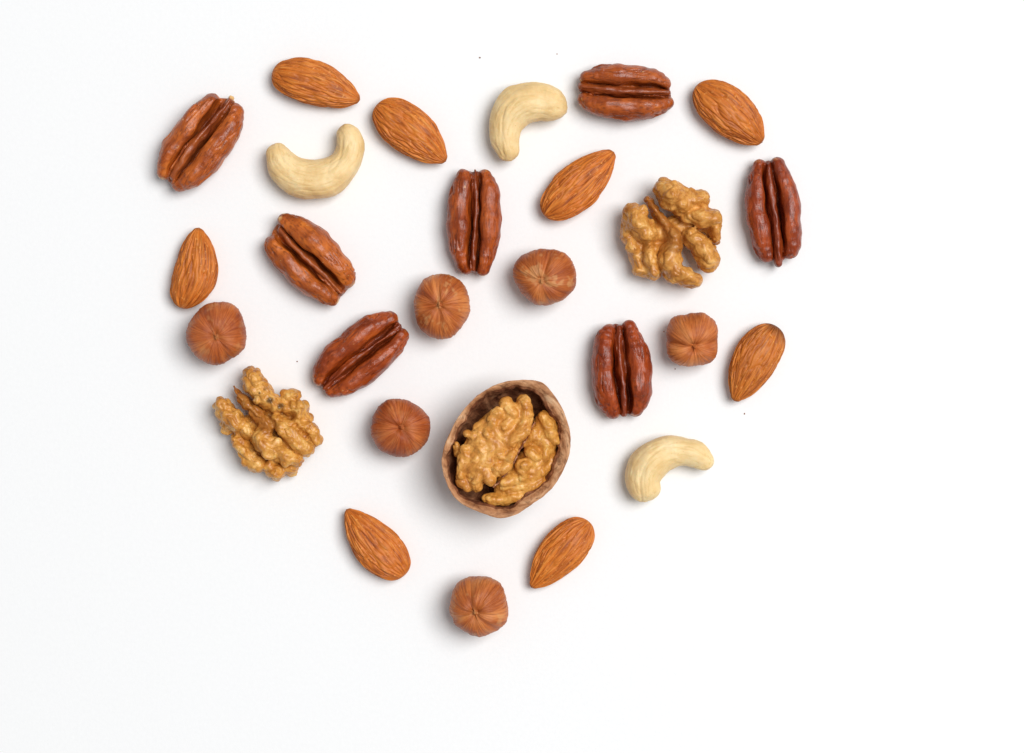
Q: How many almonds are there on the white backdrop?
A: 8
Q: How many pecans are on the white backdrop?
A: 7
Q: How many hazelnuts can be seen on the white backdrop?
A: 6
